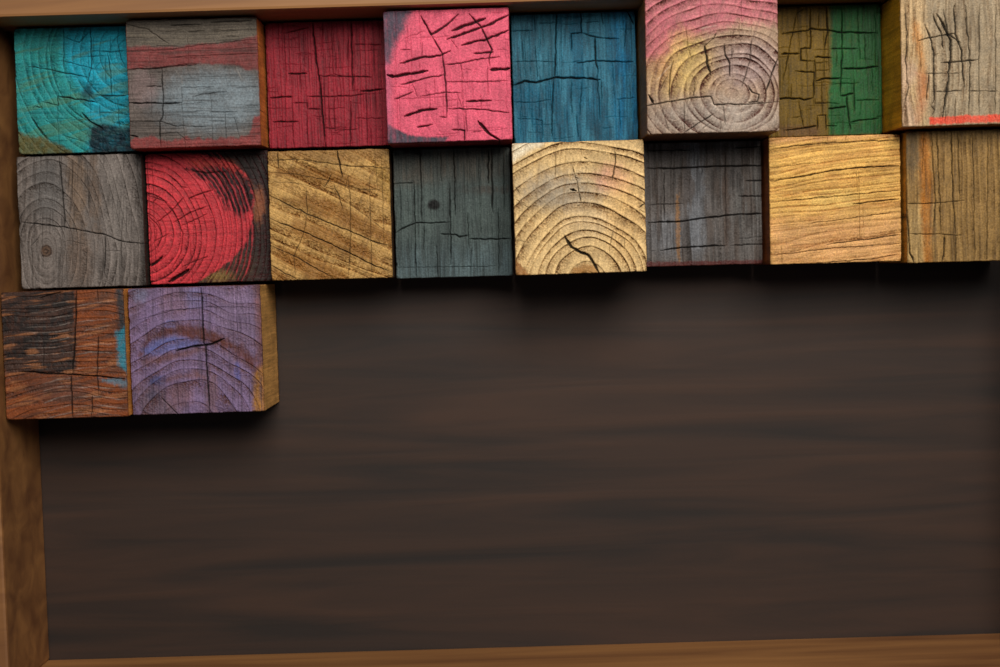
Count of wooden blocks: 18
